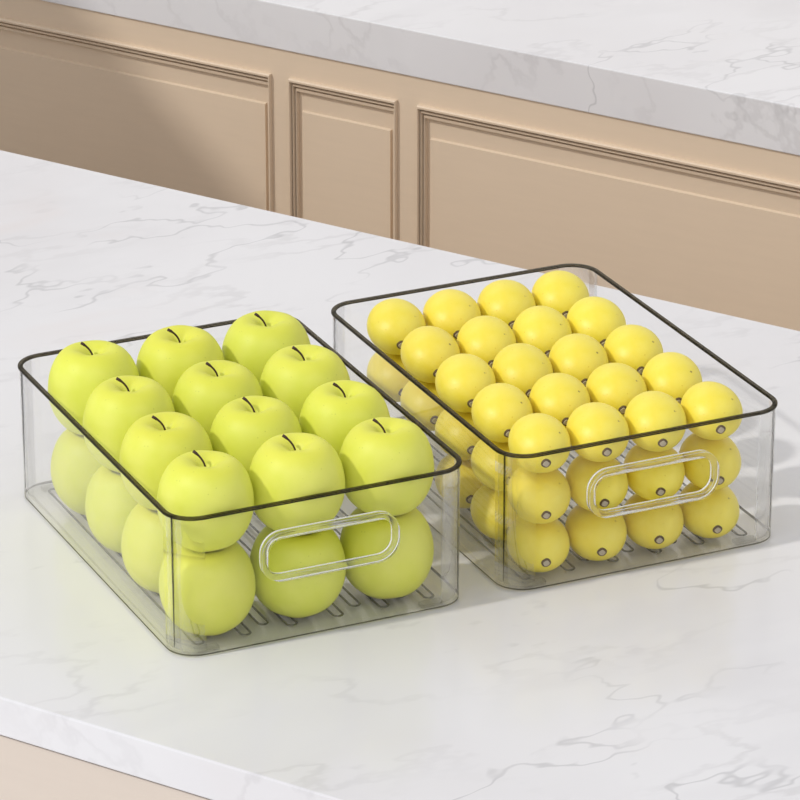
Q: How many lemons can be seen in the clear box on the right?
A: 34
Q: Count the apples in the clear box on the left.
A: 18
